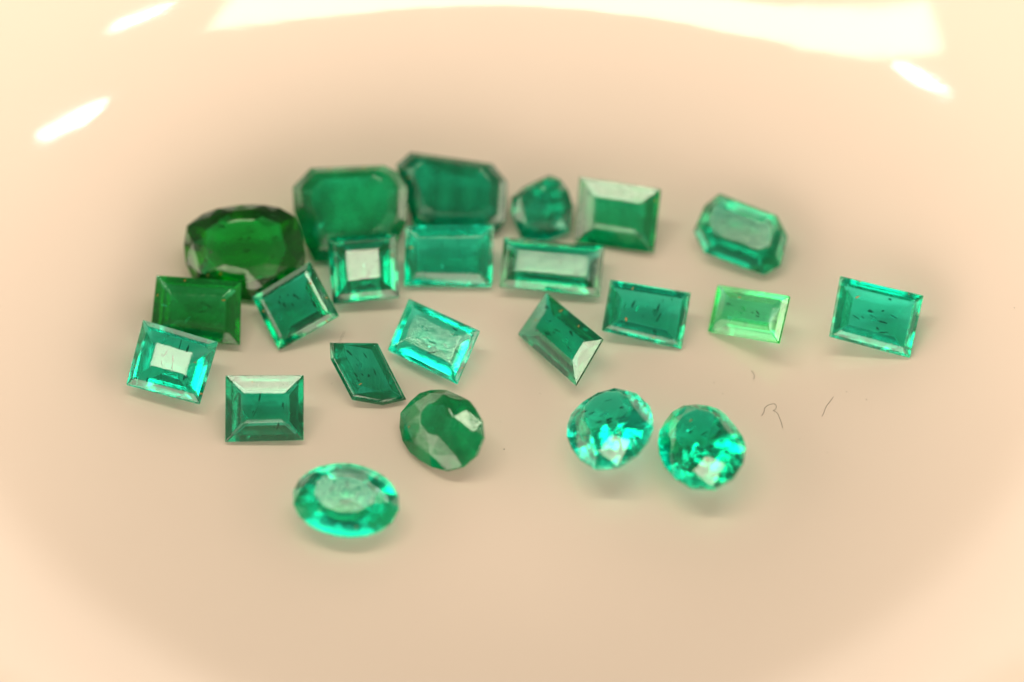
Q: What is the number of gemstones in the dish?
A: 23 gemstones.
